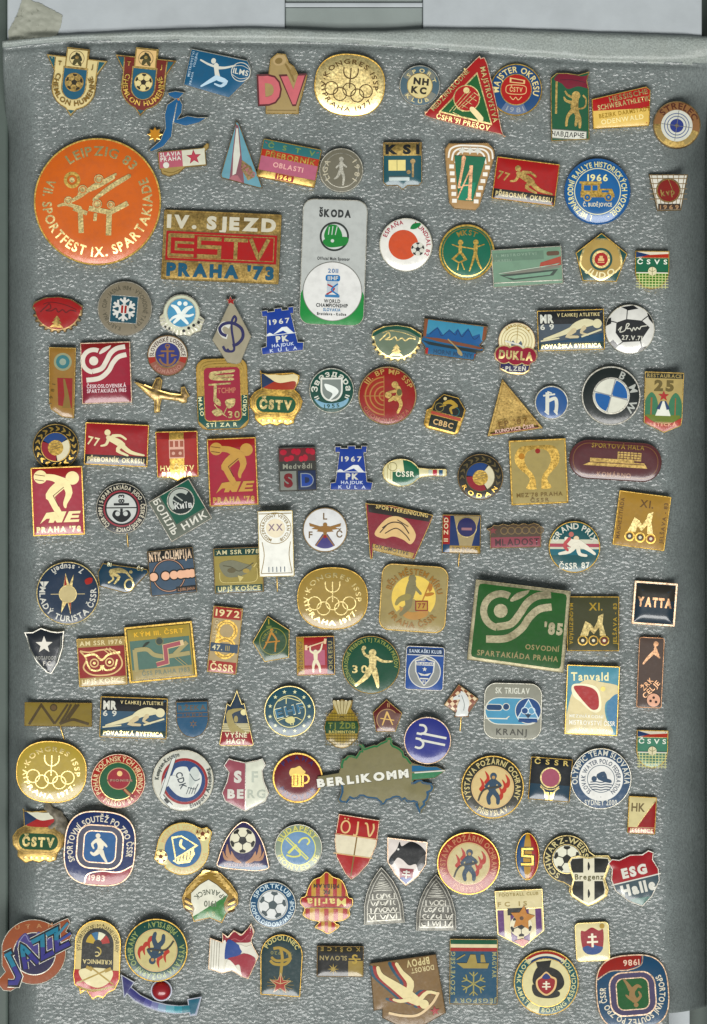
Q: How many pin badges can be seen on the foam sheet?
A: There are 141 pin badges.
